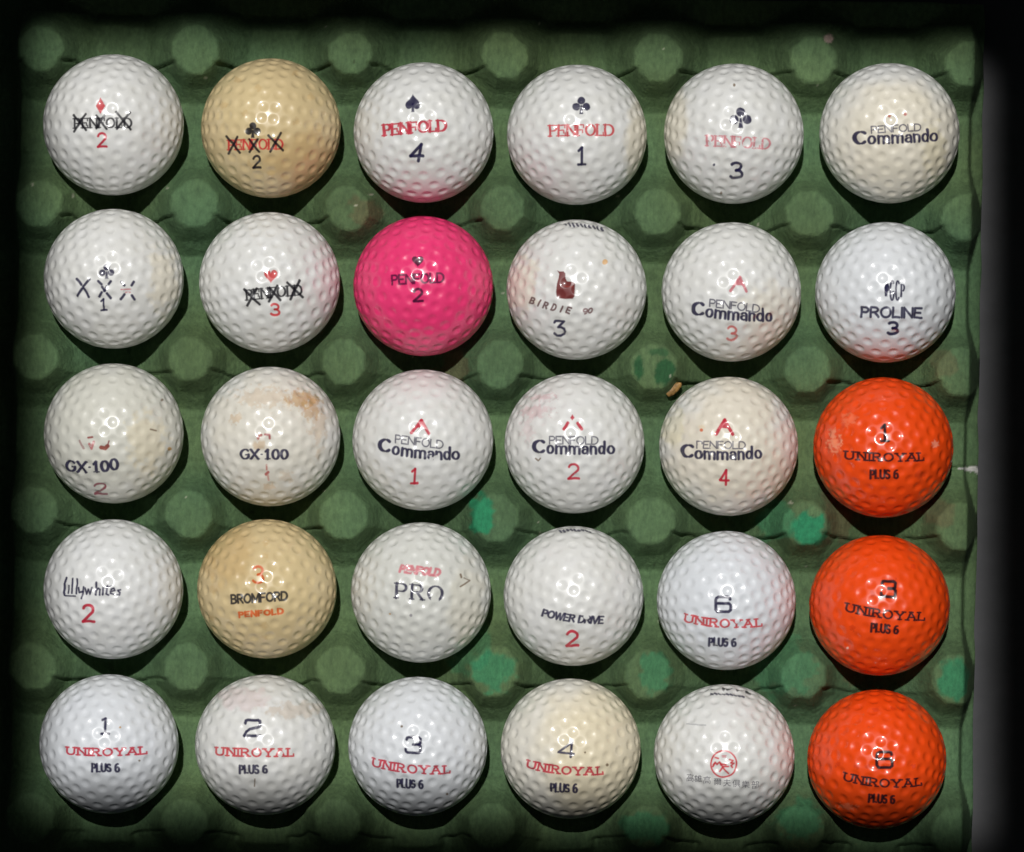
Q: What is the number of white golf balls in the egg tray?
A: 24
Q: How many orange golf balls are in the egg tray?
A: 3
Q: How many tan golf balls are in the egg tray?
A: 2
